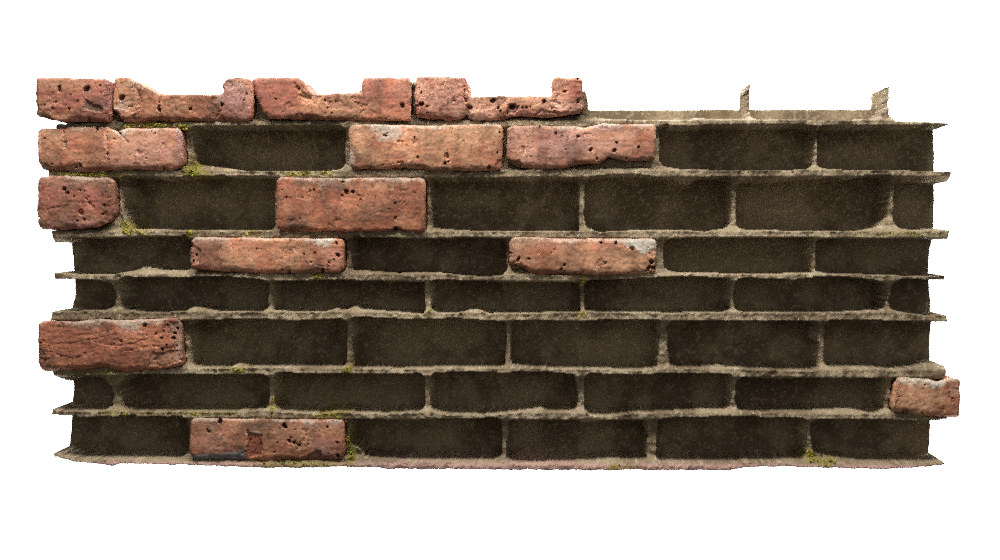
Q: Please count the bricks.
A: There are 14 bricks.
